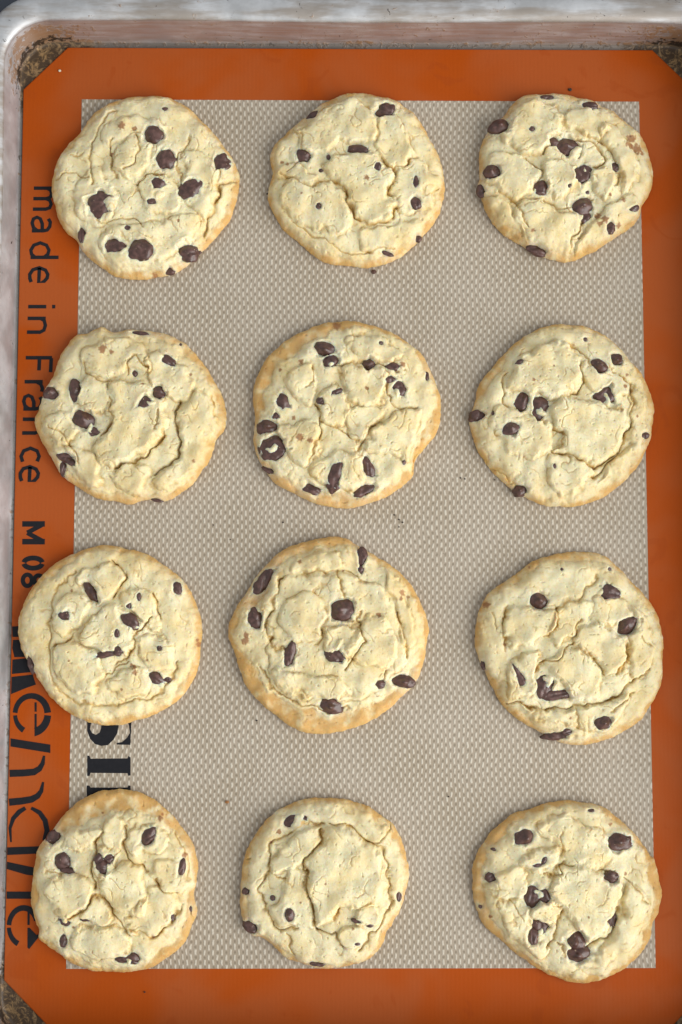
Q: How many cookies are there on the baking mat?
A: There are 12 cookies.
